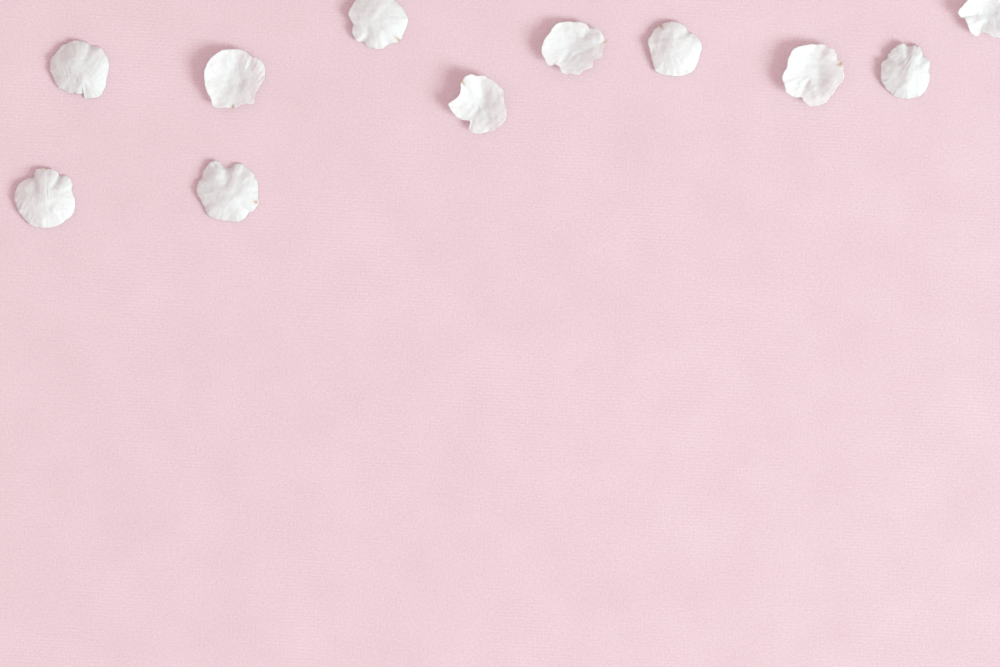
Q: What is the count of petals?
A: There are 11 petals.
